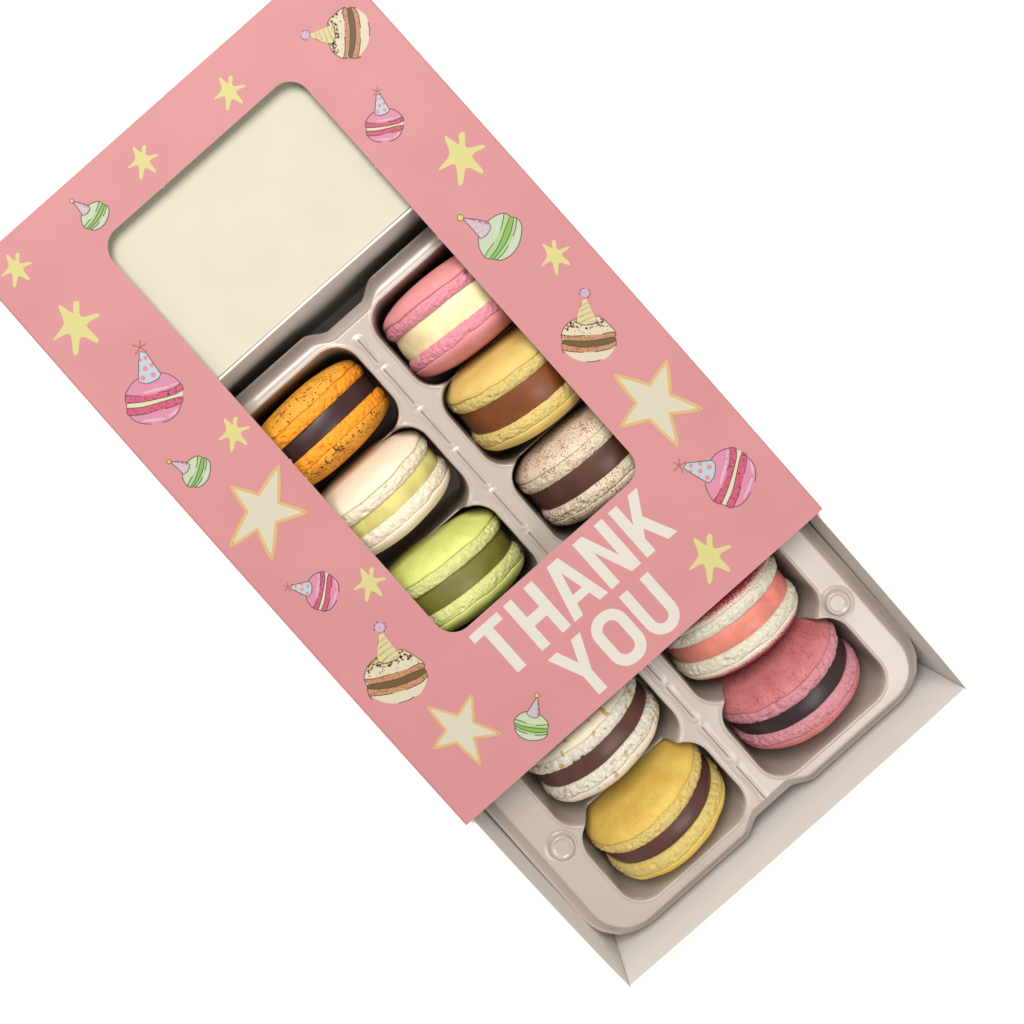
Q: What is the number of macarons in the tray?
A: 10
